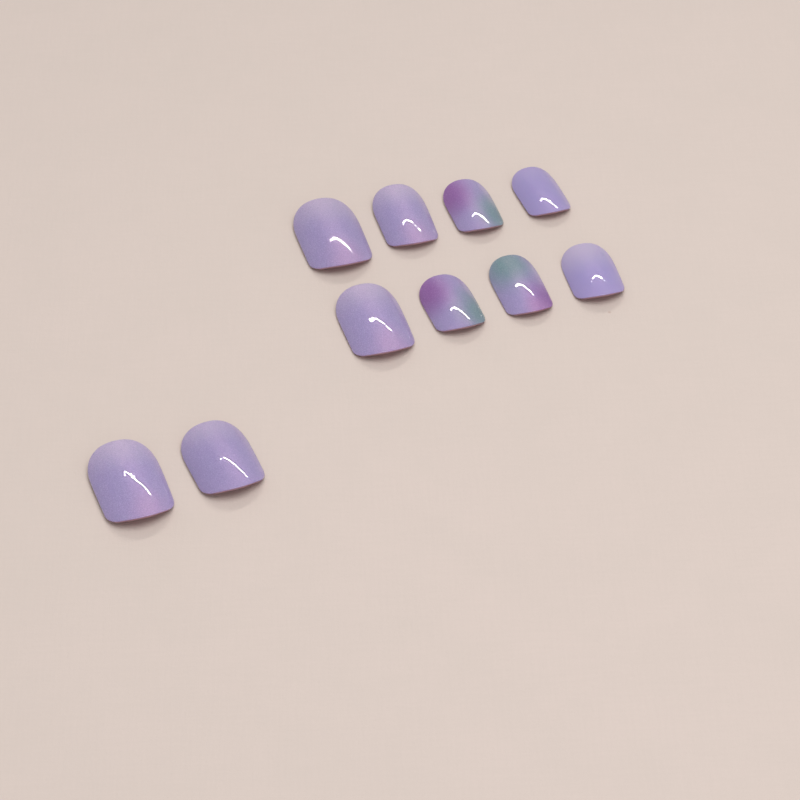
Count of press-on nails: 10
